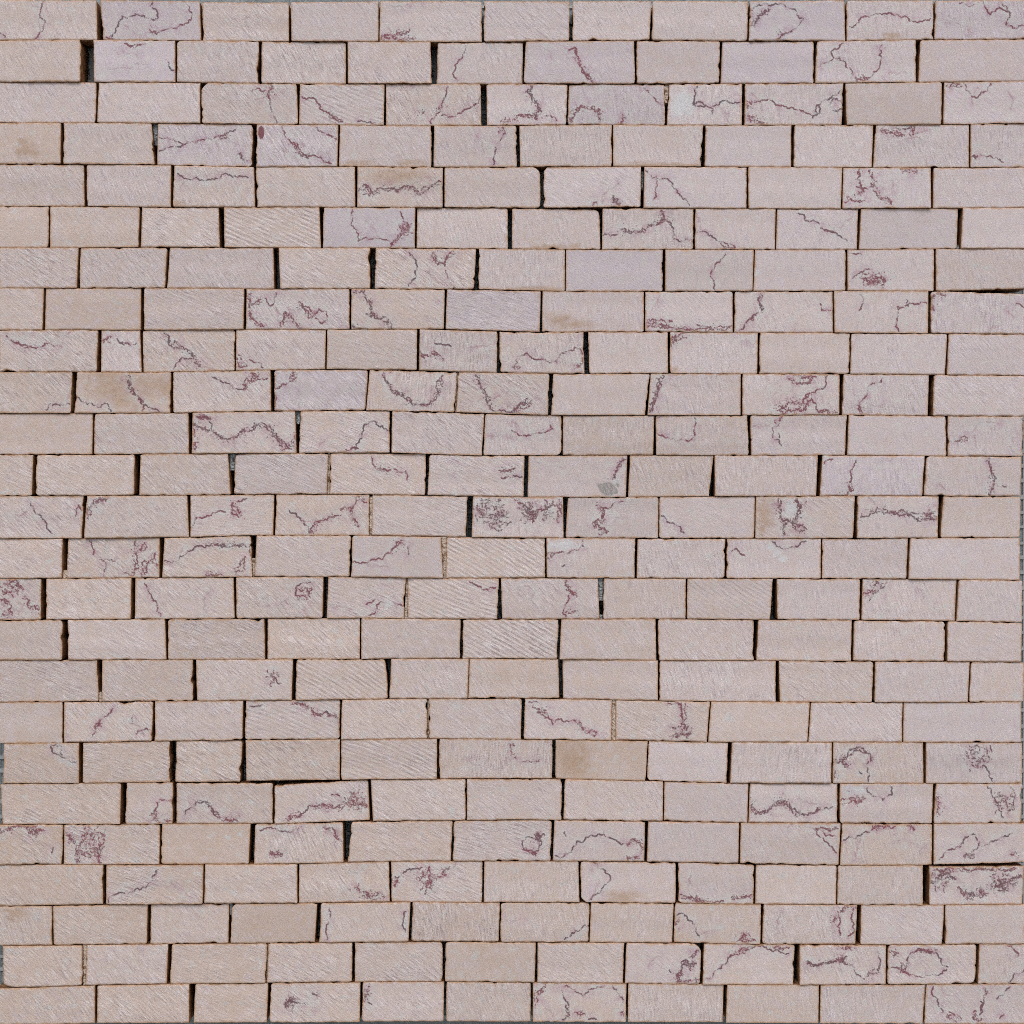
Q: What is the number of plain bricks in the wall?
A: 150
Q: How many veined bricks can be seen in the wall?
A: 131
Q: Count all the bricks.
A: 281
